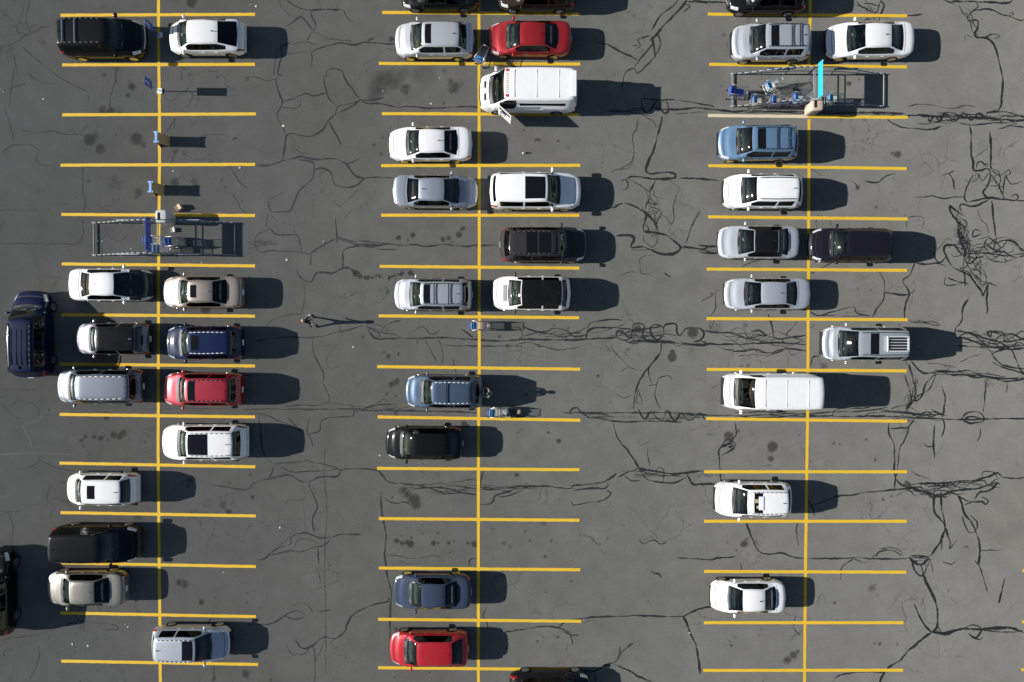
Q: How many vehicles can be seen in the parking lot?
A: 43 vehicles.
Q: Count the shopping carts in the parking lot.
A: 12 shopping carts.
